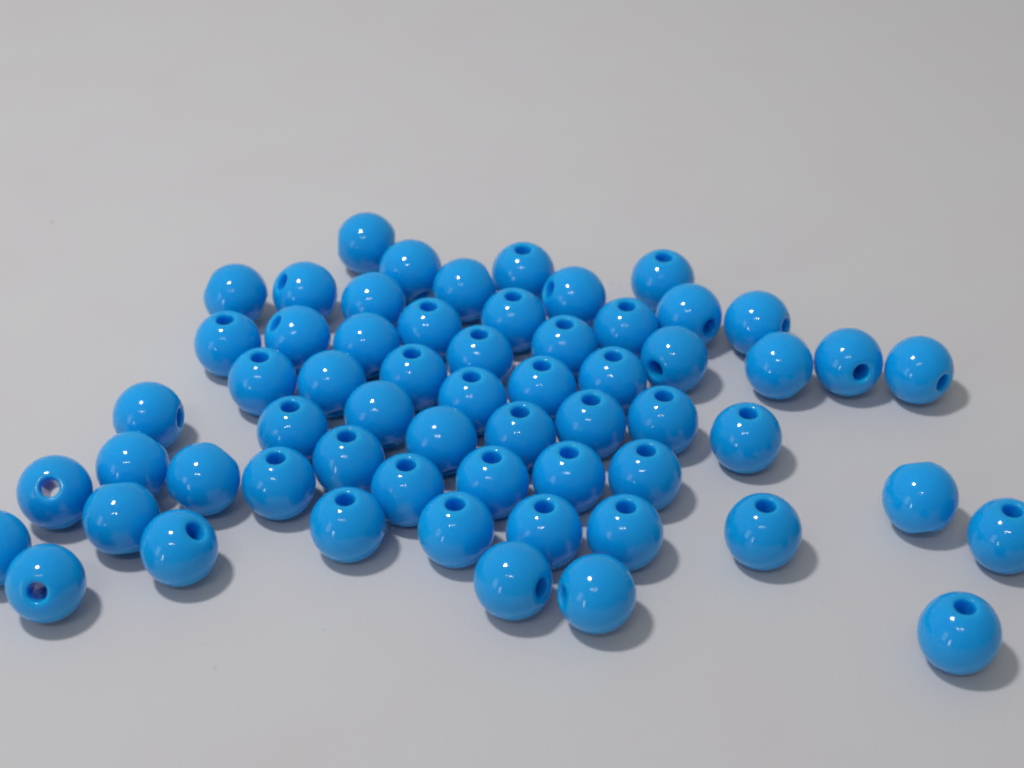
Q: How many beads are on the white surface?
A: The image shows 60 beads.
